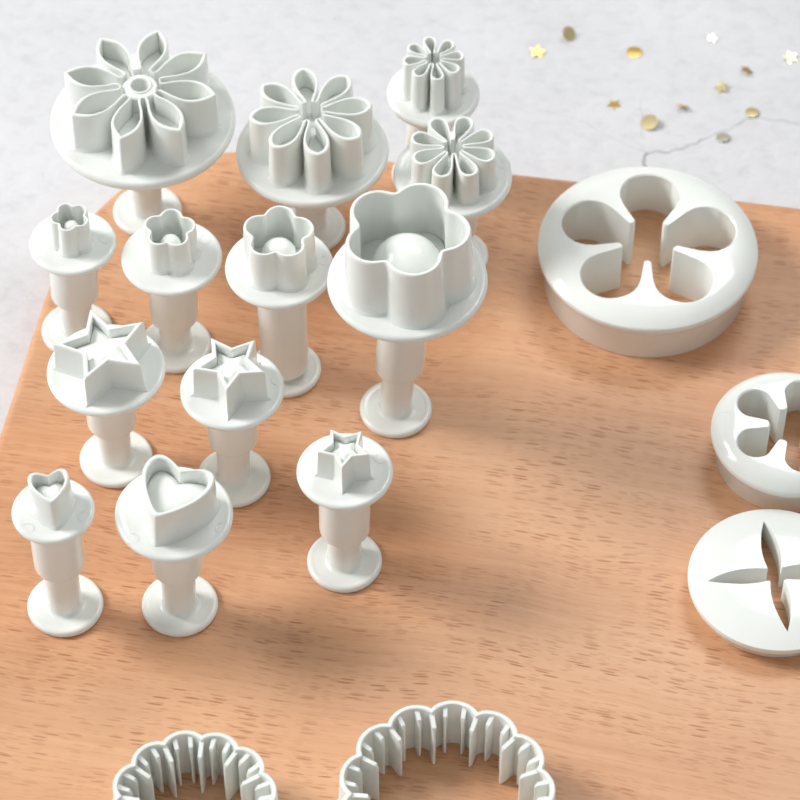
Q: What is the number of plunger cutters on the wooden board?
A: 13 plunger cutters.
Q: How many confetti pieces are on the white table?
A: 12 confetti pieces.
